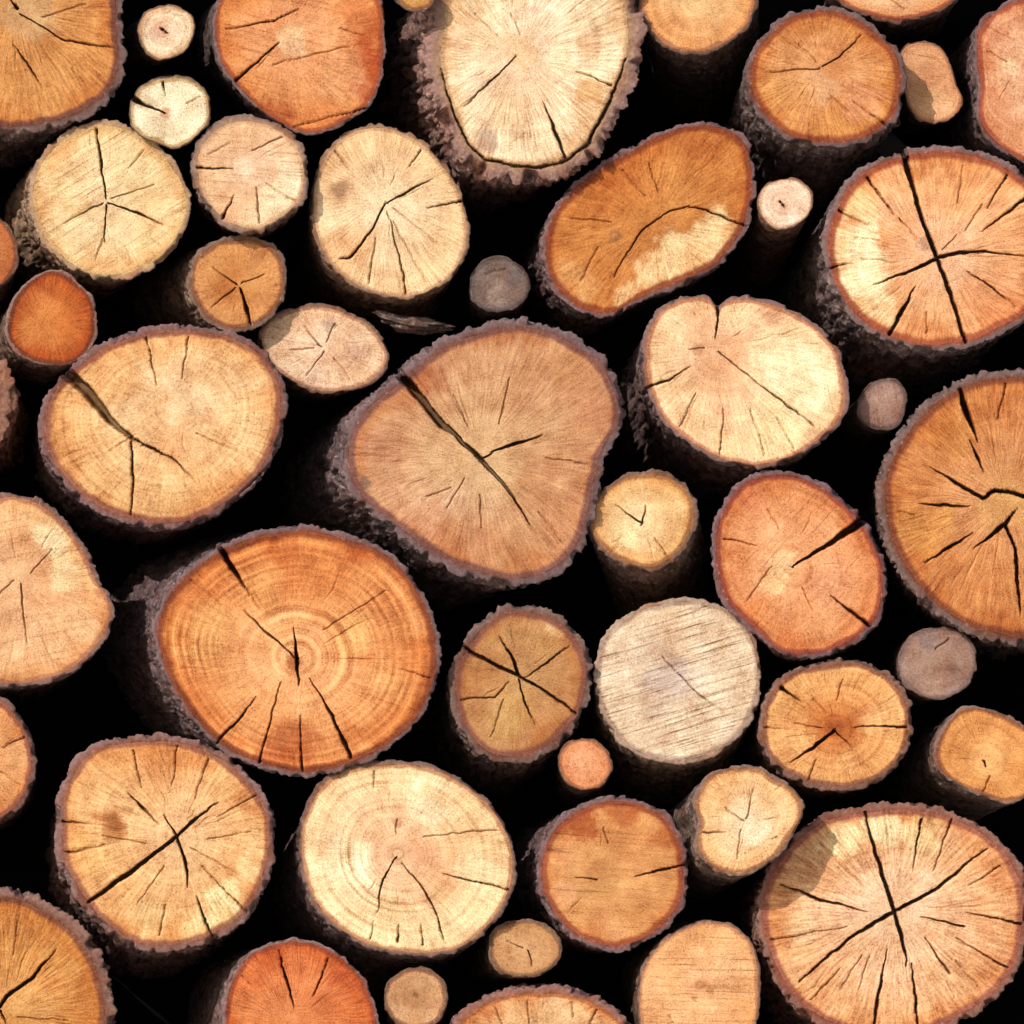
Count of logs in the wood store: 50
